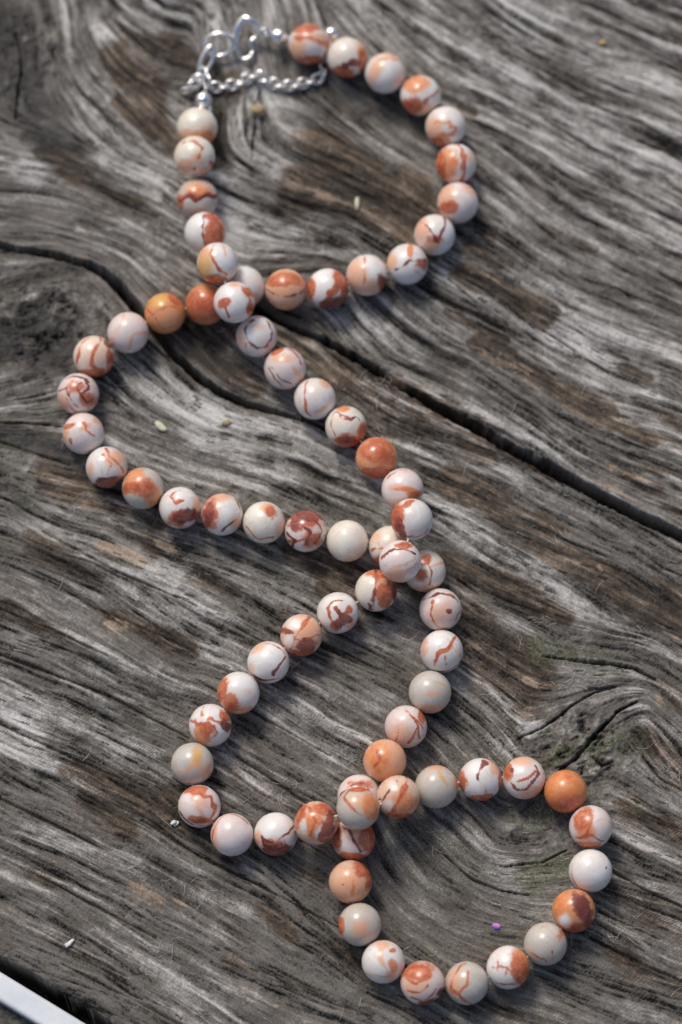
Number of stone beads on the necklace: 76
